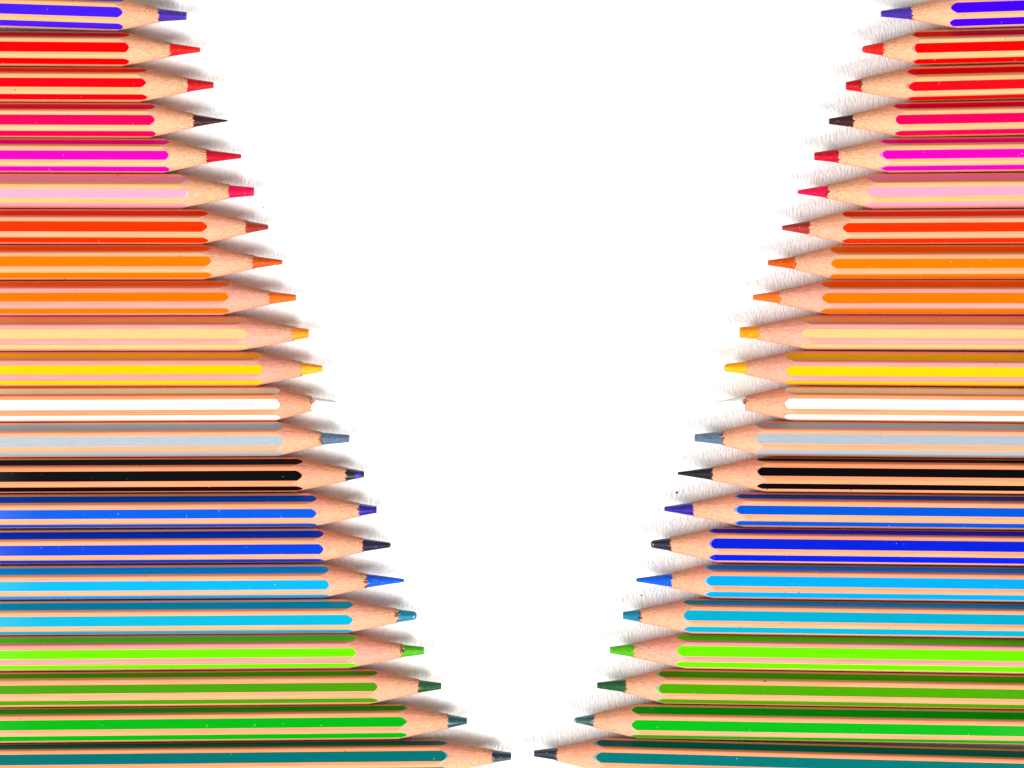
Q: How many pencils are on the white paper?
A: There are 44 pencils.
